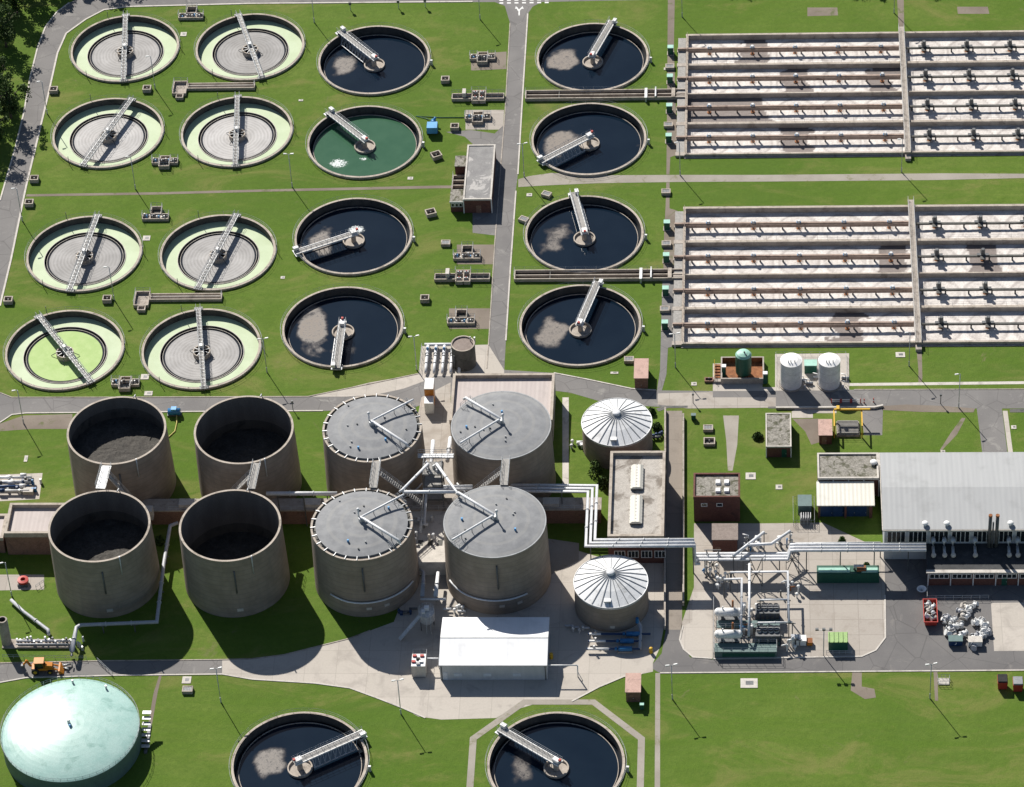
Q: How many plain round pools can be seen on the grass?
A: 10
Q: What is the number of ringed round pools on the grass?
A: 8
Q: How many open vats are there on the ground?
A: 4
